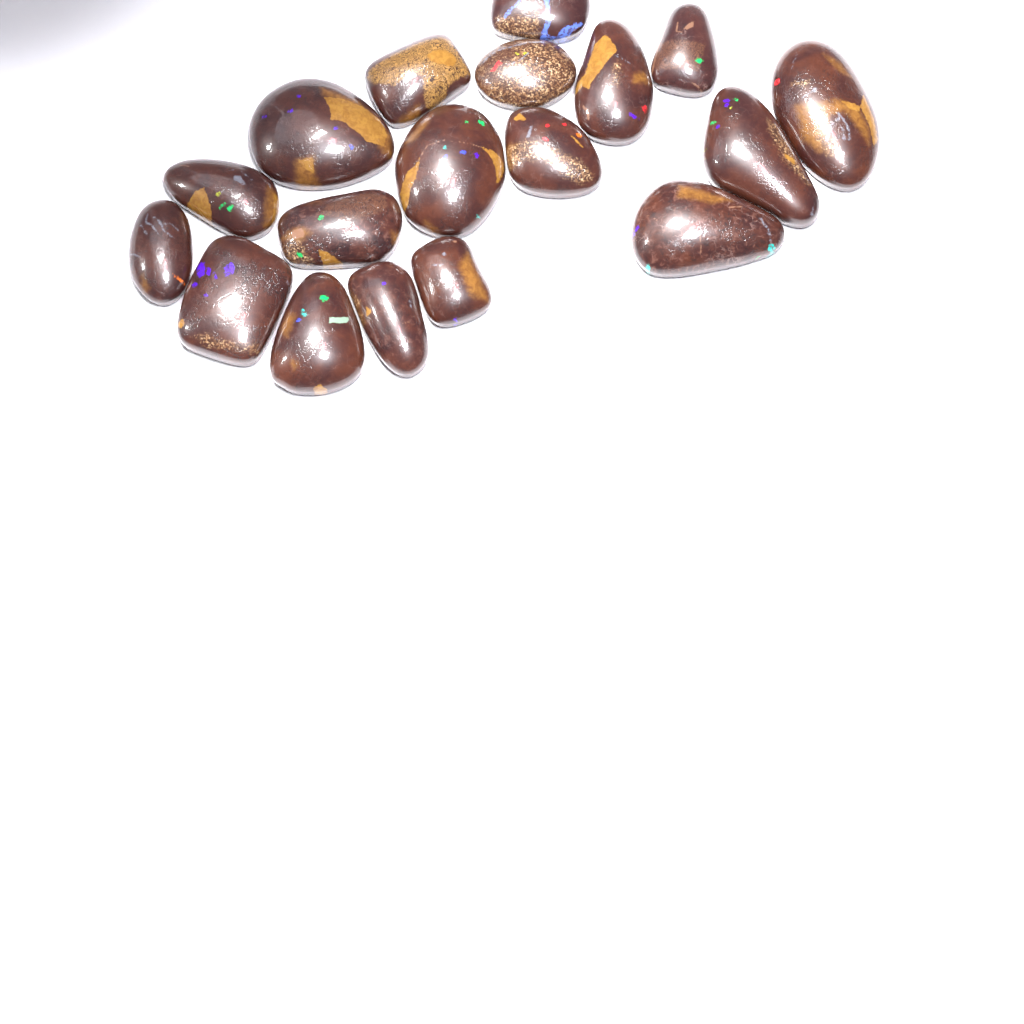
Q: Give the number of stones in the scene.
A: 18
